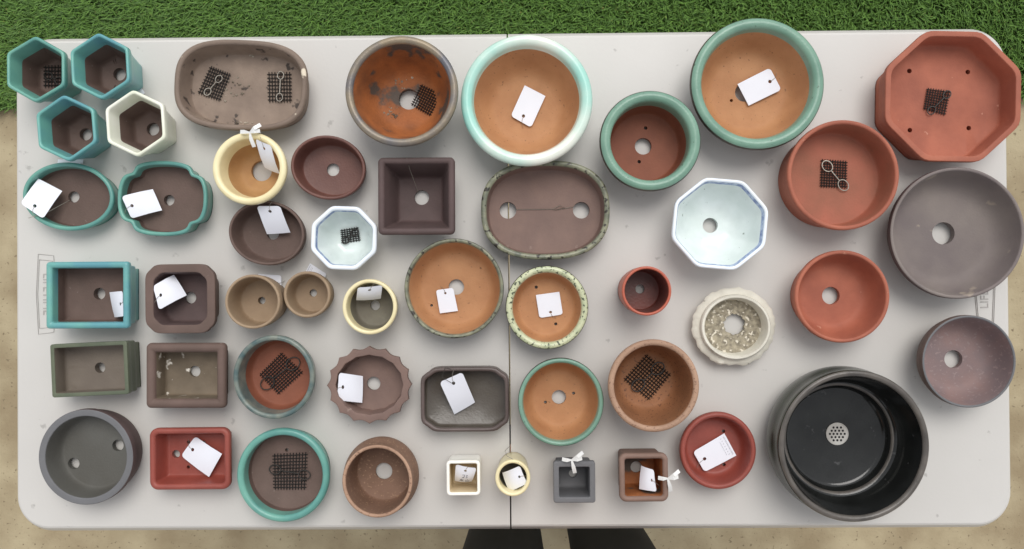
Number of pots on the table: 49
